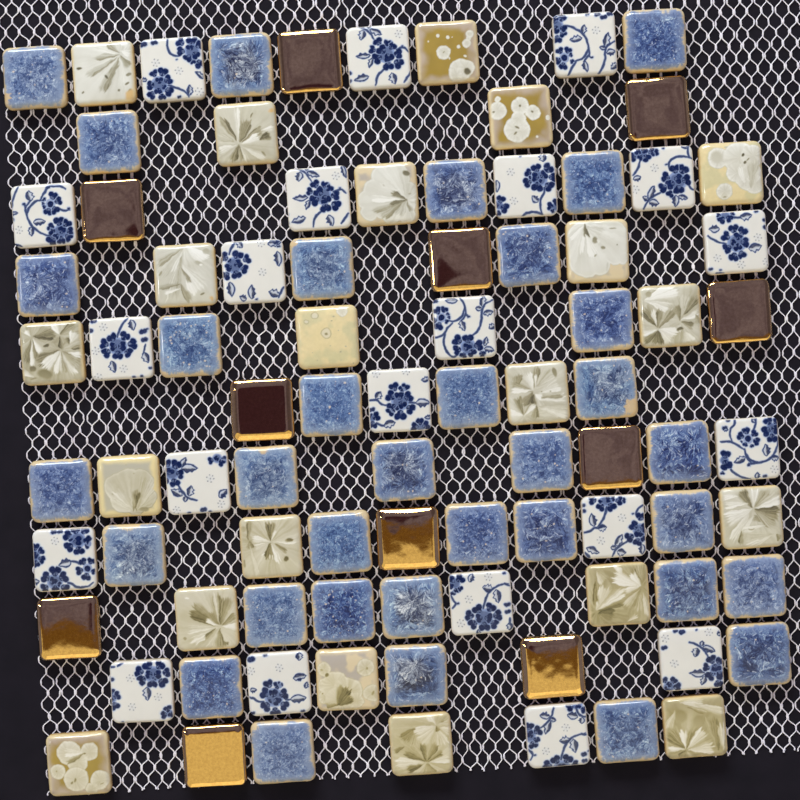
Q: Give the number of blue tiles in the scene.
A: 34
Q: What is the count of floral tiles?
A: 21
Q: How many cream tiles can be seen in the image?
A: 21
